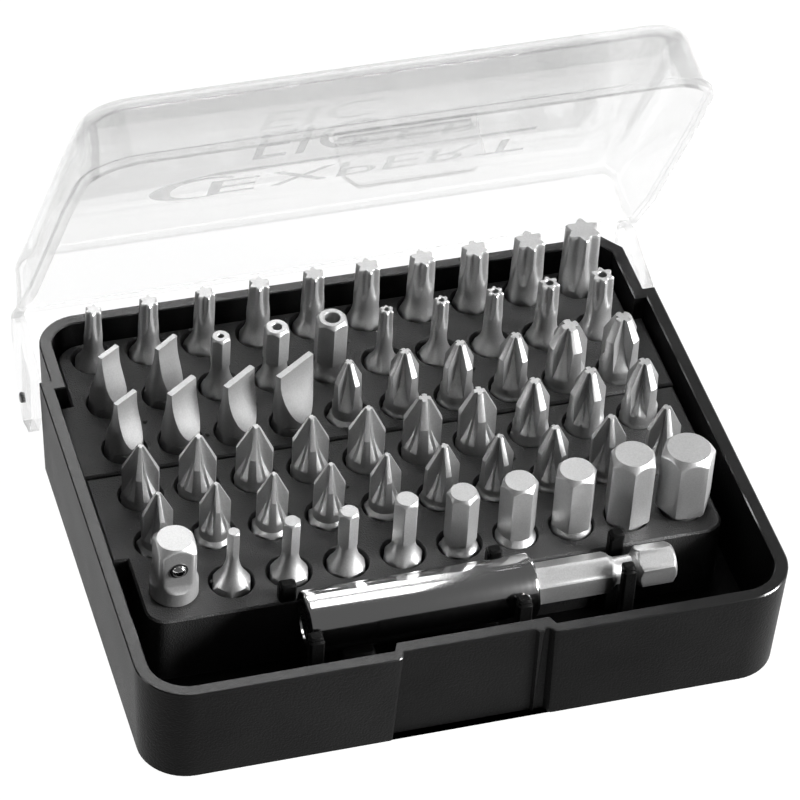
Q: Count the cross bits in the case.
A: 26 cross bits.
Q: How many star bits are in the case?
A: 15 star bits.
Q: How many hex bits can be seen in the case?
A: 12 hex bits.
